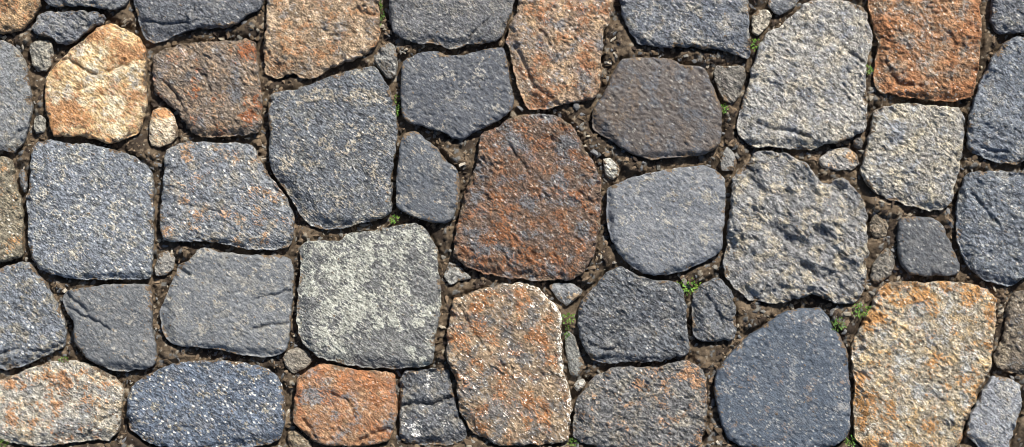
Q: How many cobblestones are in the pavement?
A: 44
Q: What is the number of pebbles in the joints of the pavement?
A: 21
